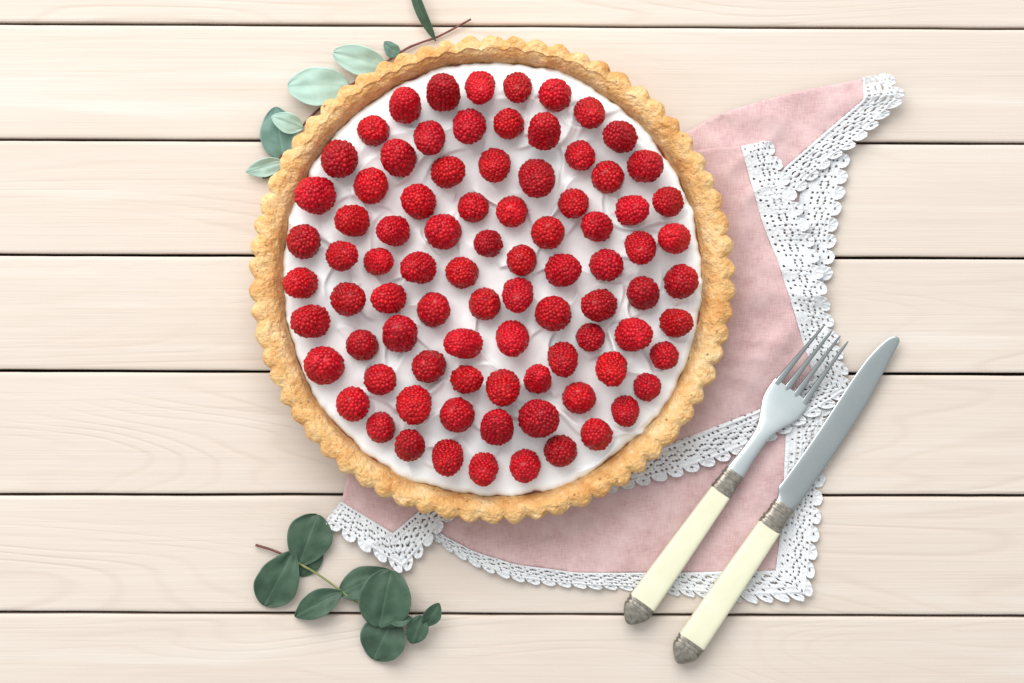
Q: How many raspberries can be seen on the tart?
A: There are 86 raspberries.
